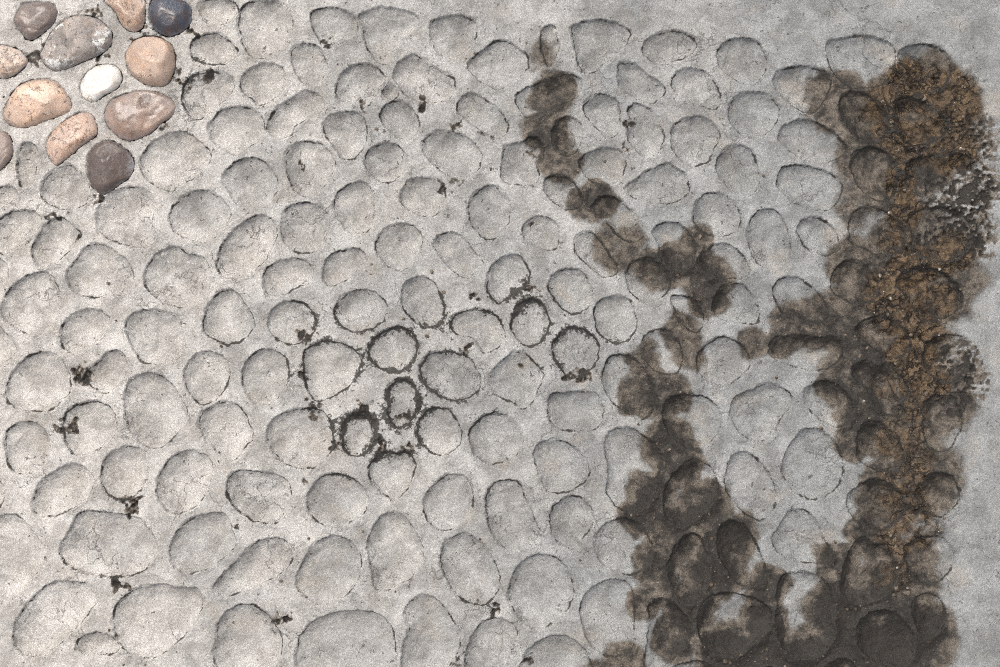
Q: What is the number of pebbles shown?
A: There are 12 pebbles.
